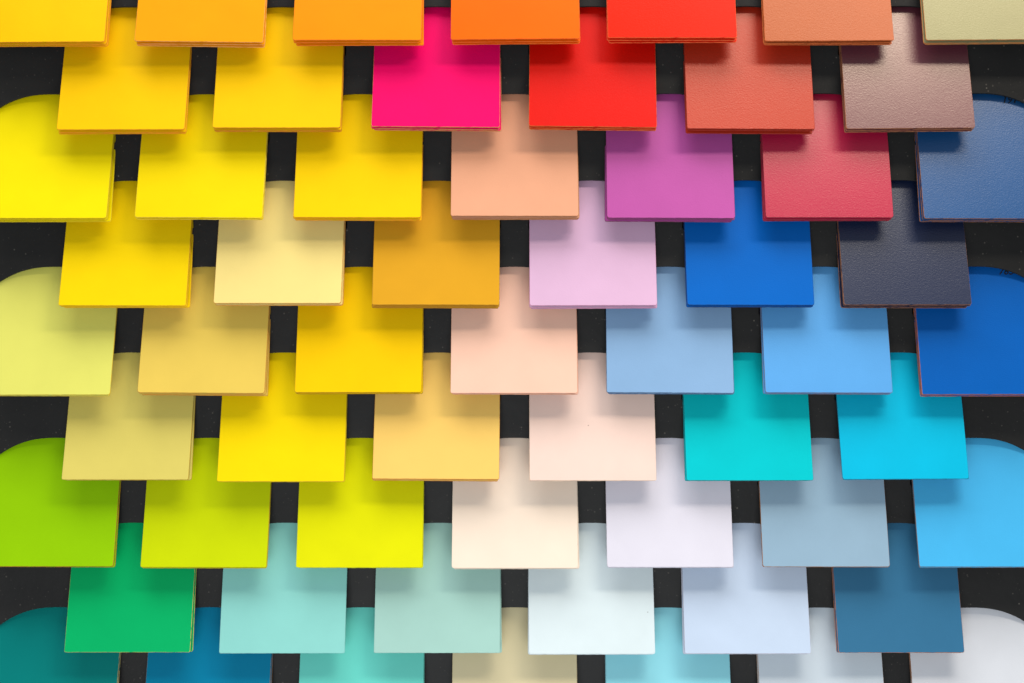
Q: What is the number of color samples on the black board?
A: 59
